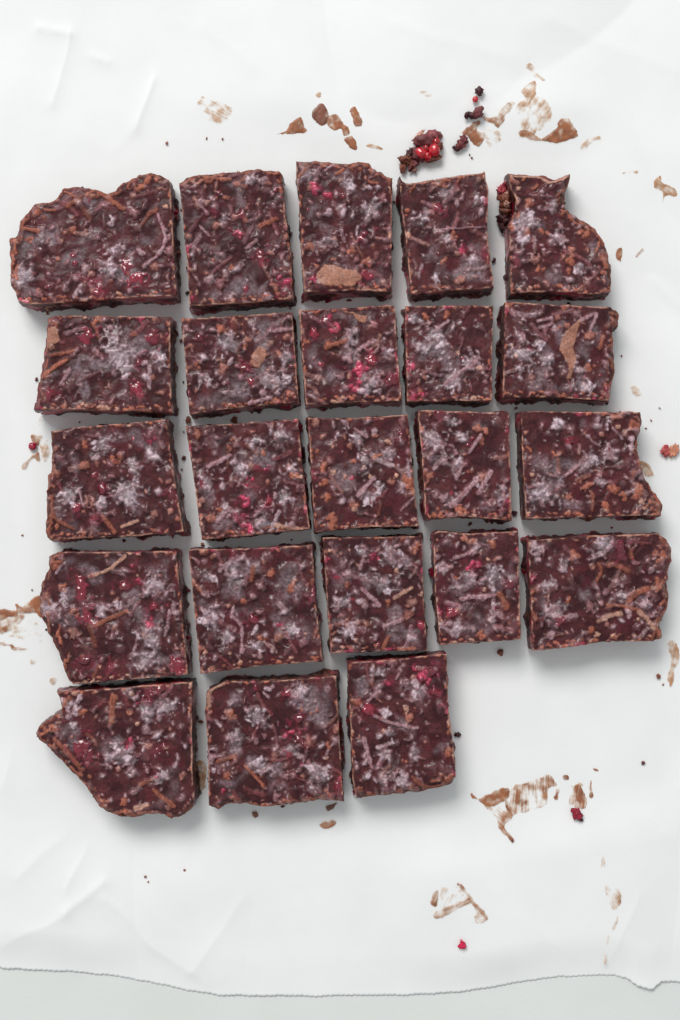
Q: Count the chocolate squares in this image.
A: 23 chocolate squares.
